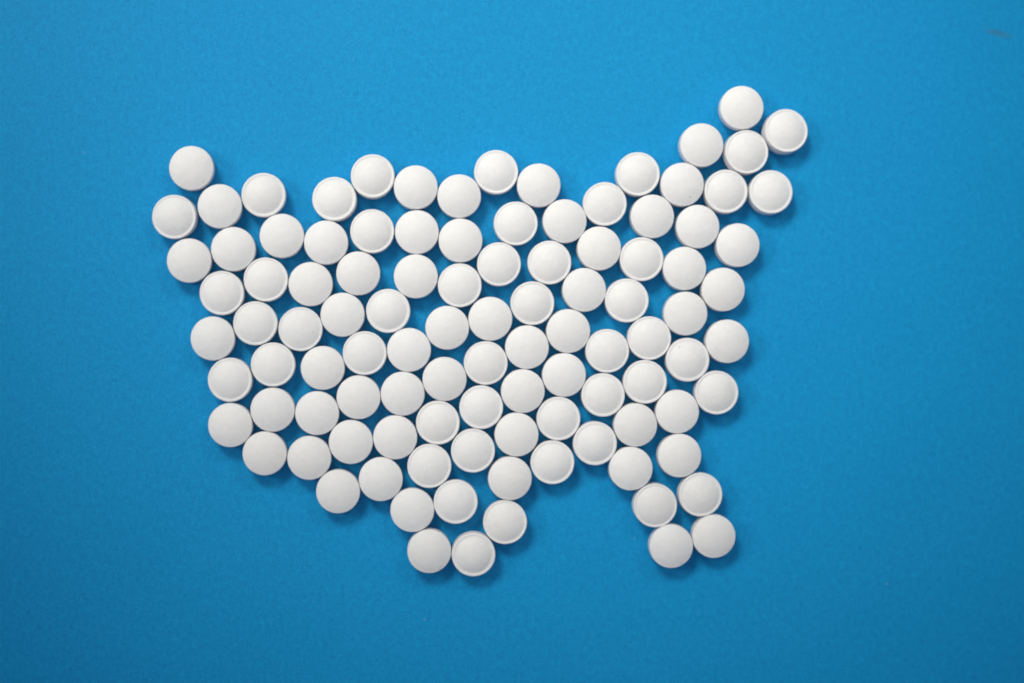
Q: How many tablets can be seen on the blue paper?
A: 105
